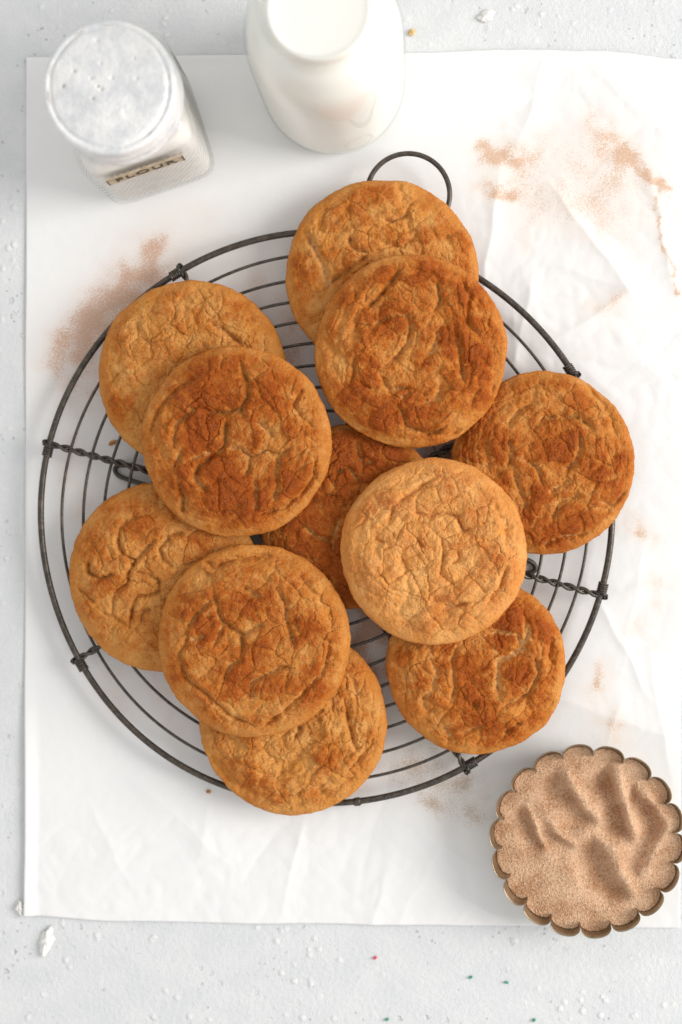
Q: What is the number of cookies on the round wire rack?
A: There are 11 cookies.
